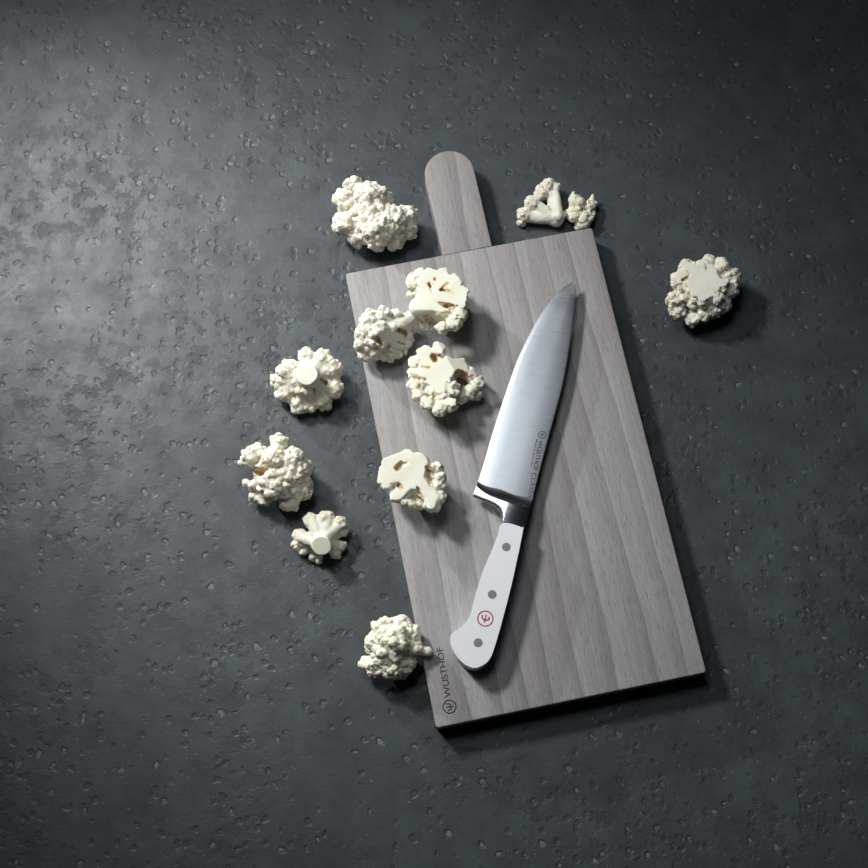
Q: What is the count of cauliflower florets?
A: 12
